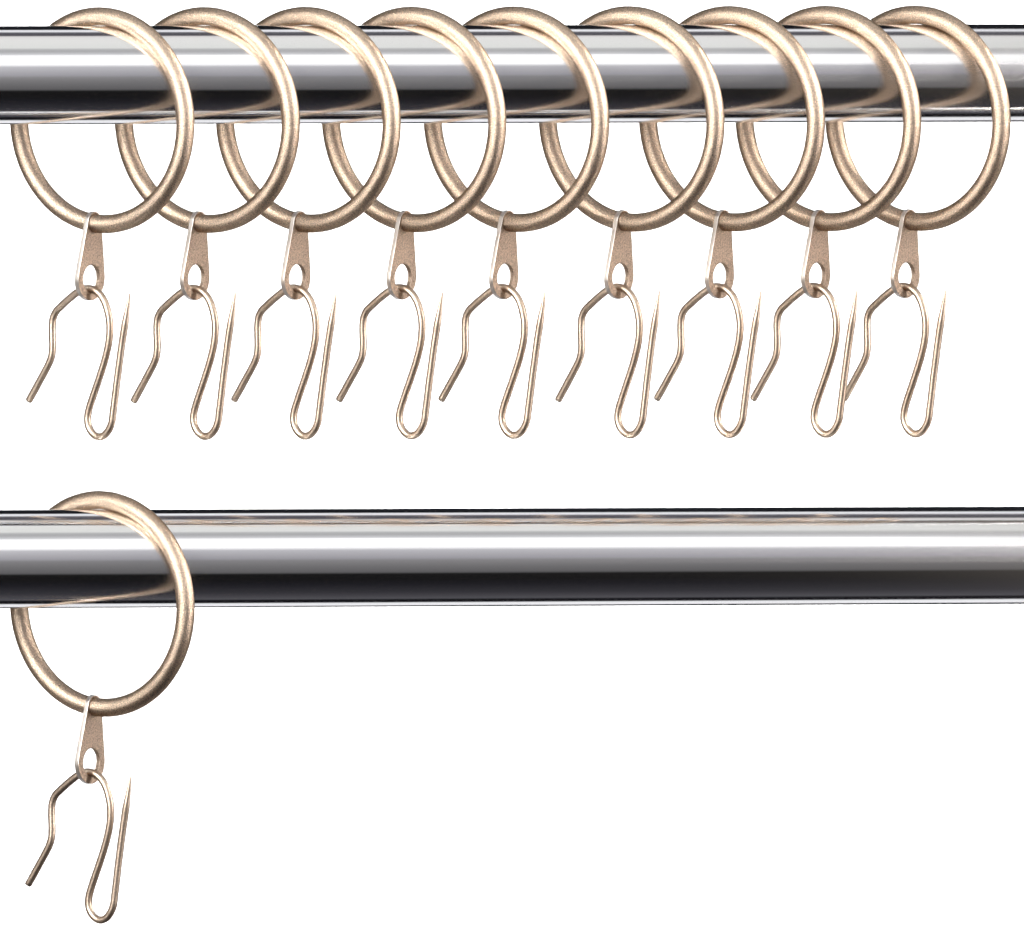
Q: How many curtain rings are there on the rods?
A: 10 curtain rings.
